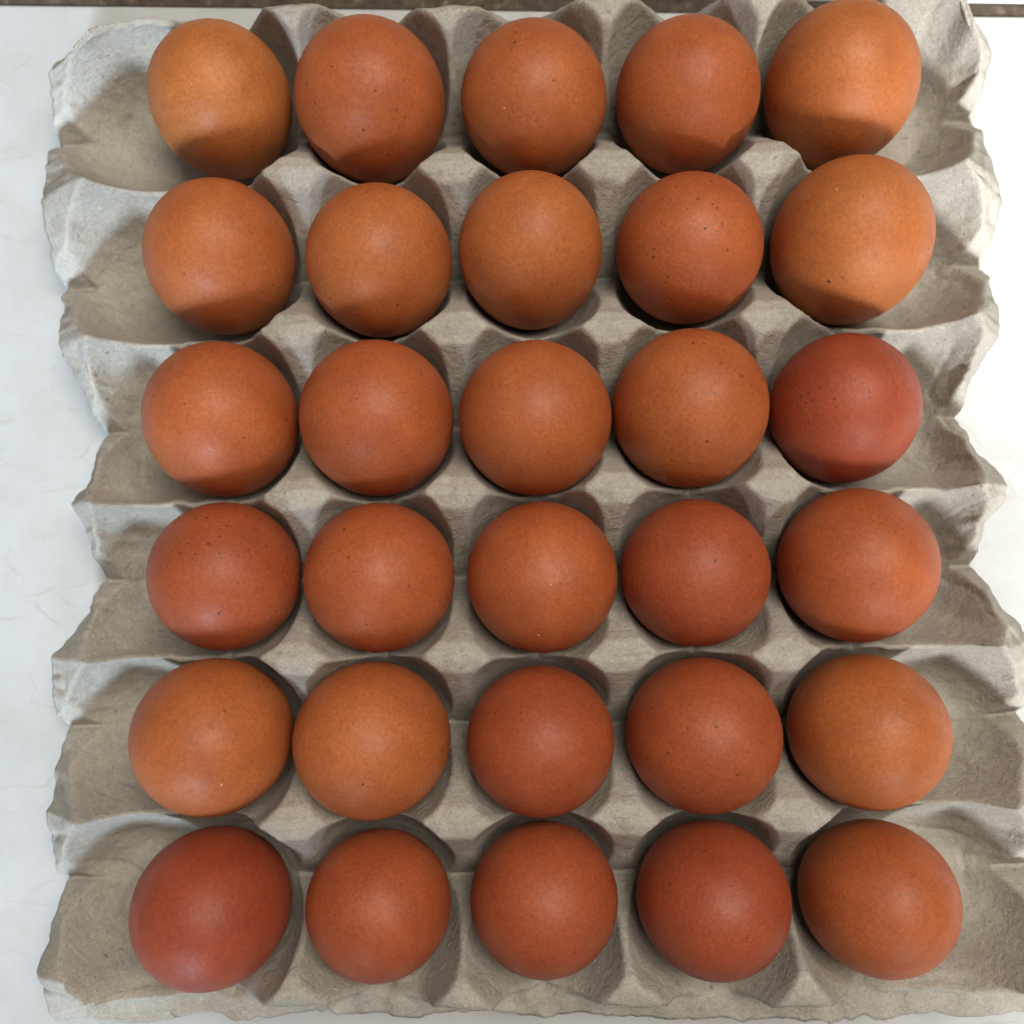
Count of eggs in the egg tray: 30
